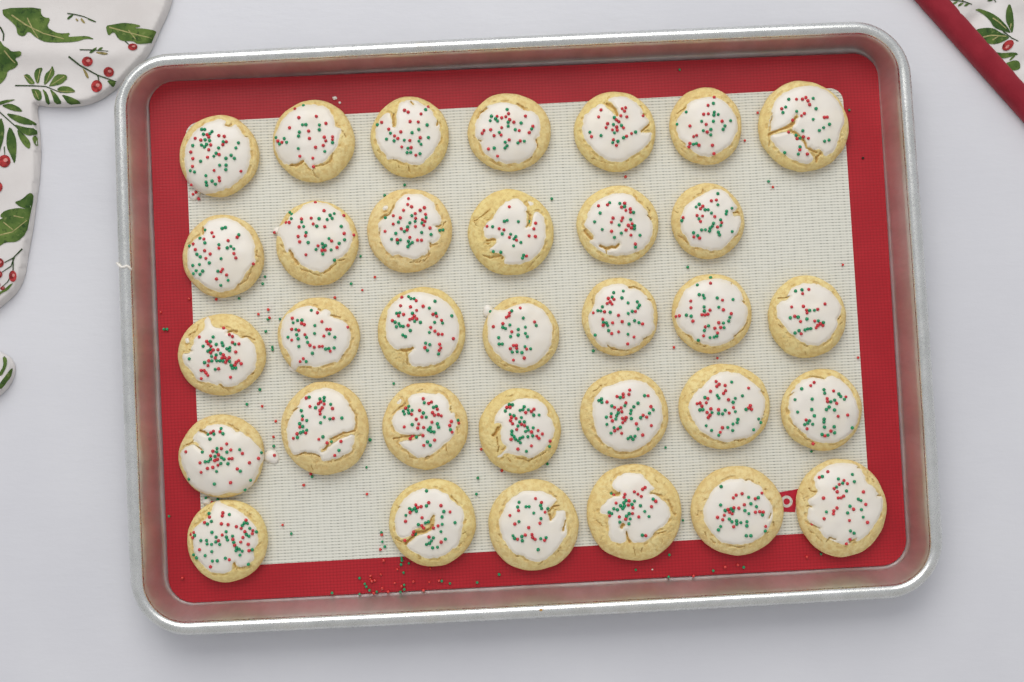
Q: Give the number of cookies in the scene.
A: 33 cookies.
